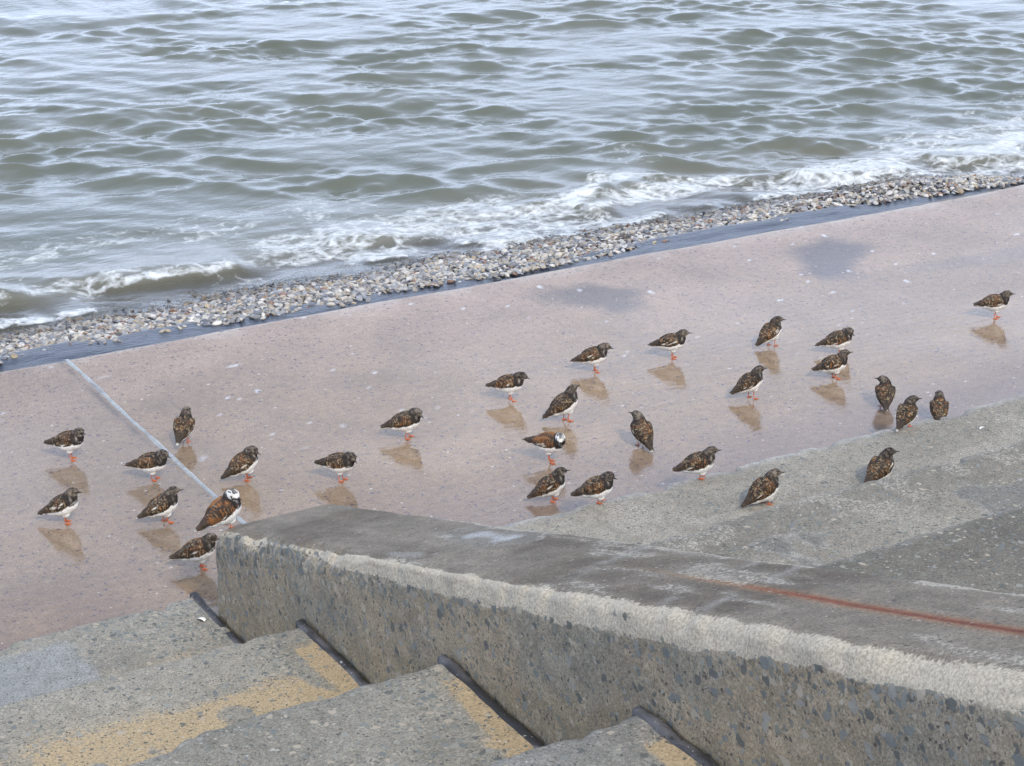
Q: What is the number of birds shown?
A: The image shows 29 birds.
